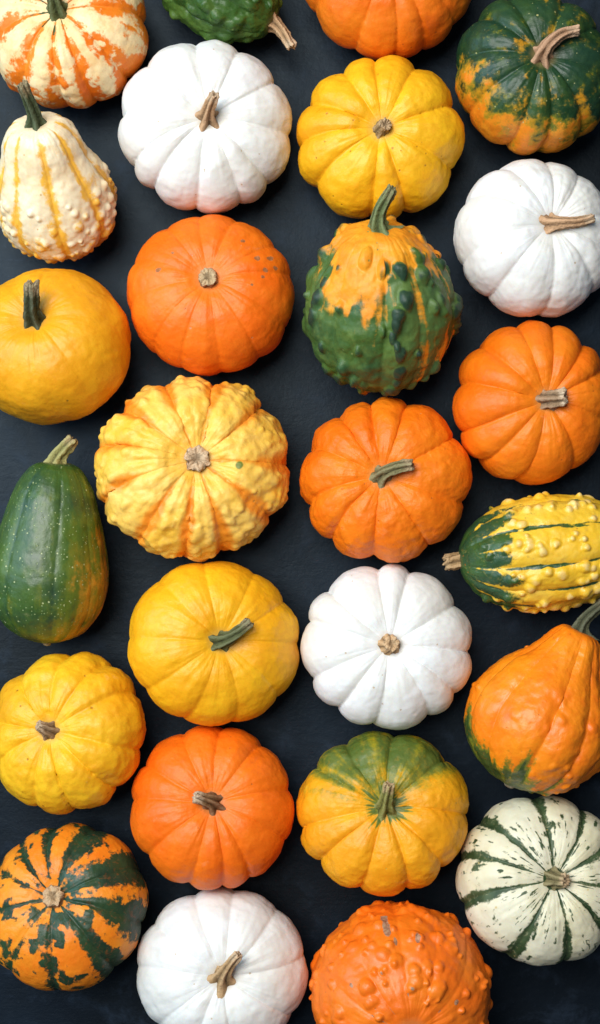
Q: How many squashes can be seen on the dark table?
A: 26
